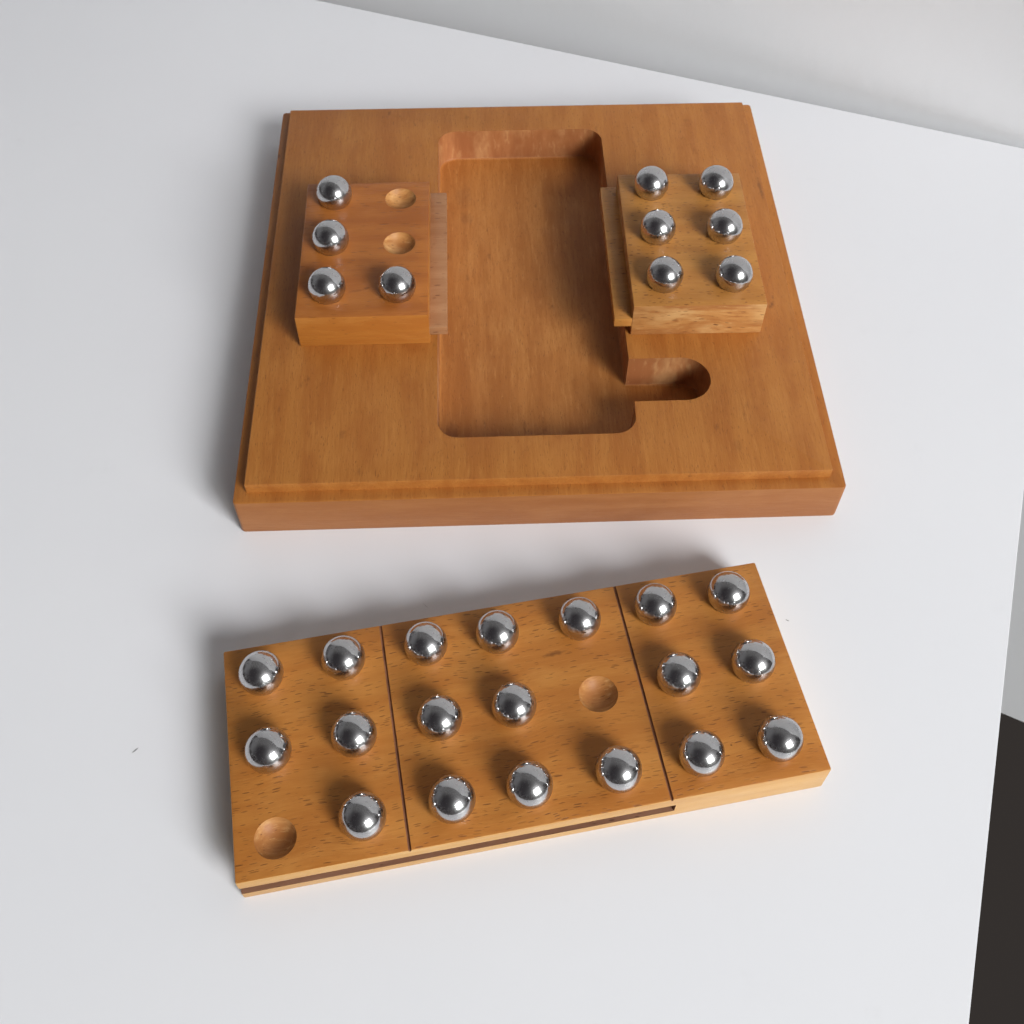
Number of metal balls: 29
